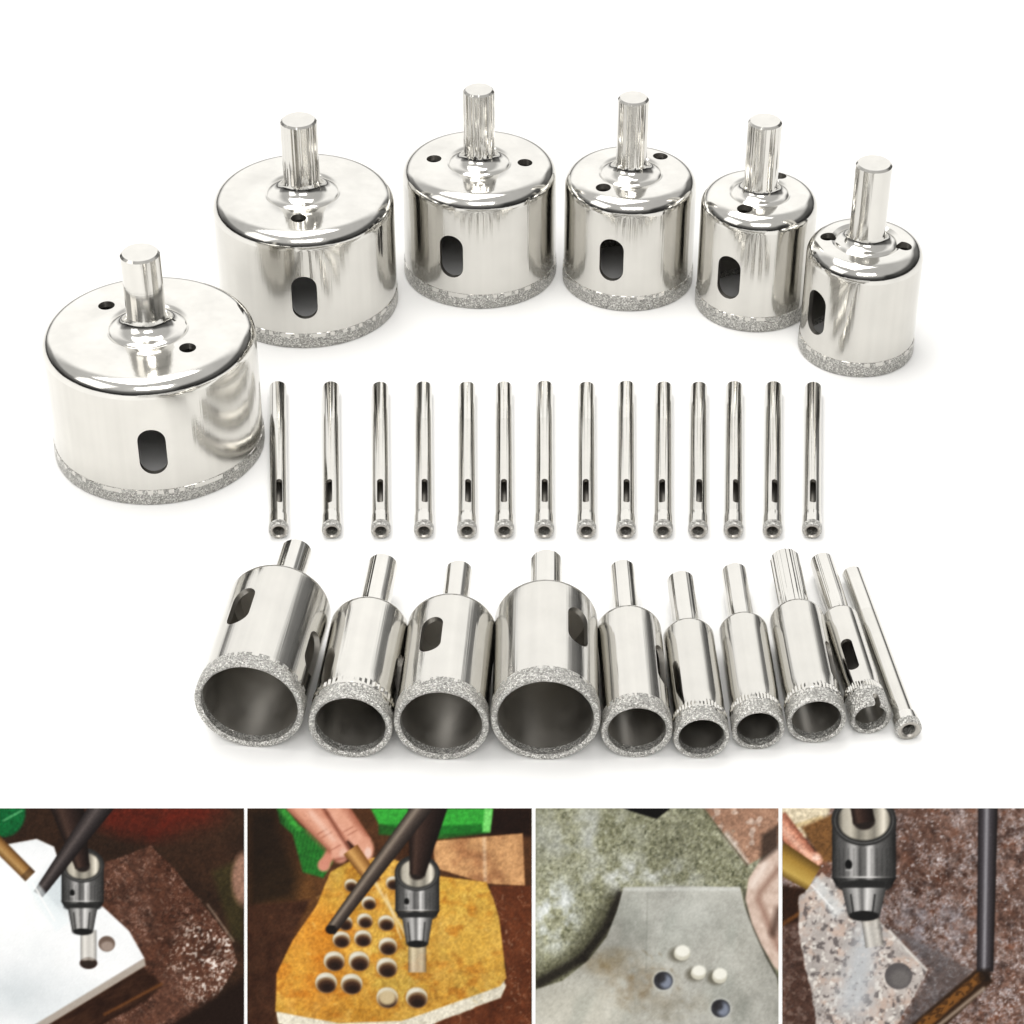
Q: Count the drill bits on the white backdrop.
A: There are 30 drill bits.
